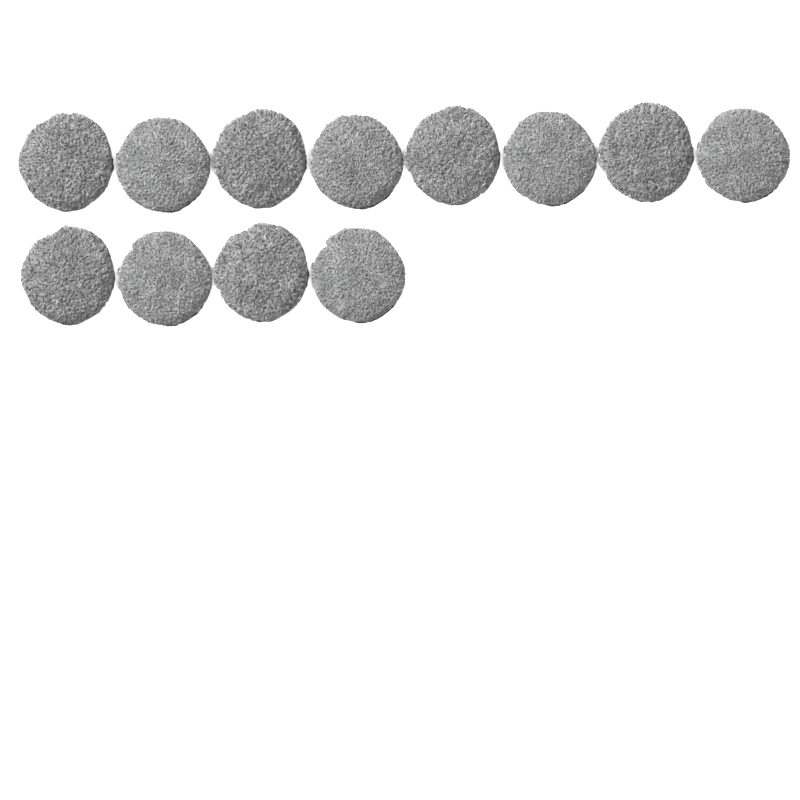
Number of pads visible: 12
